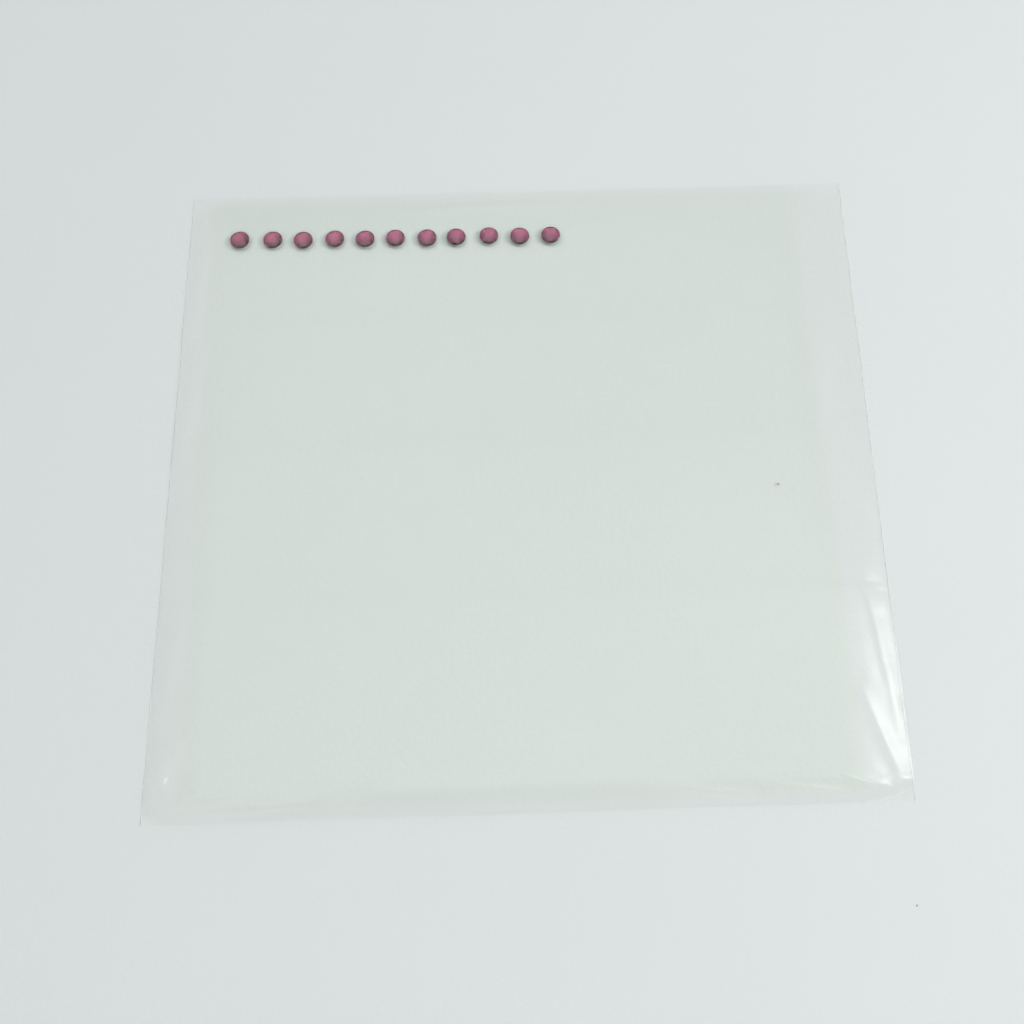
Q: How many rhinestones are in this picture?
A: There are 11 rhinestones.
